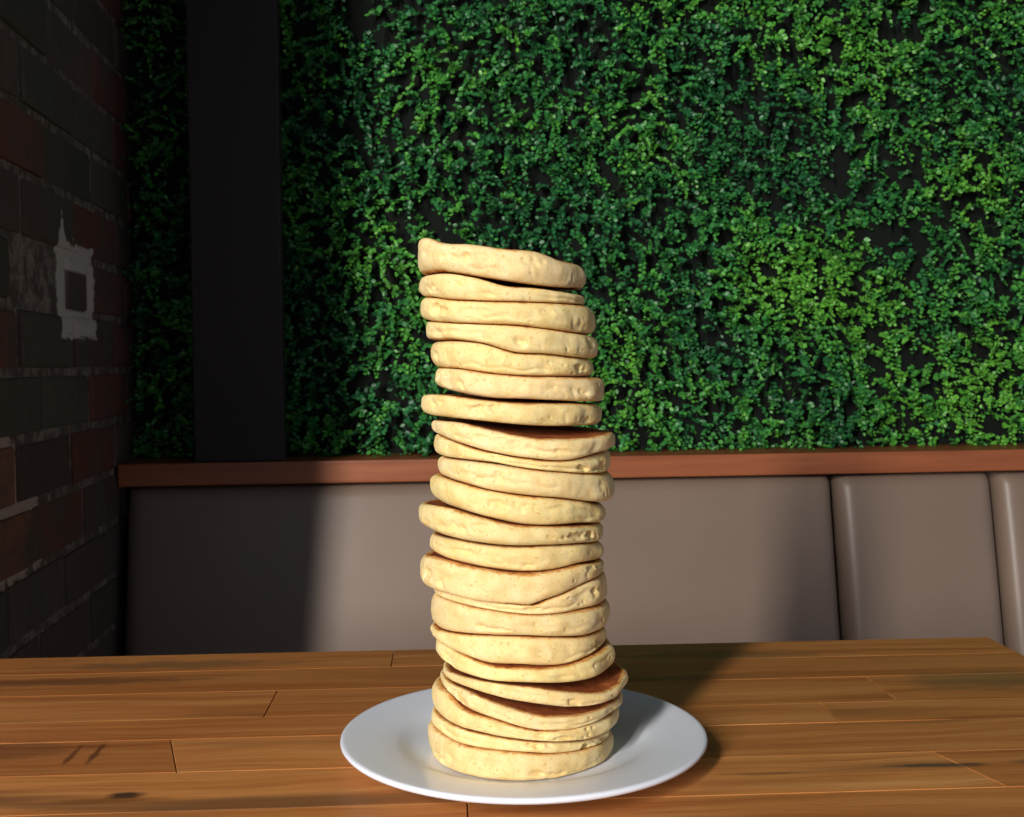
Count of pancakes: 23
